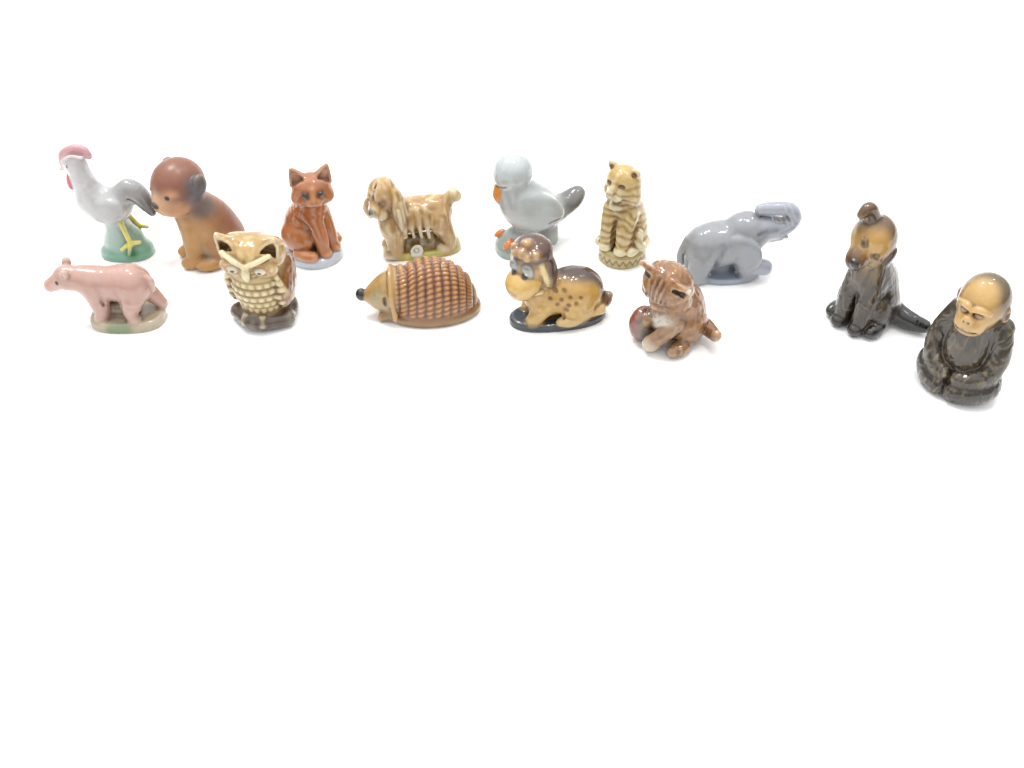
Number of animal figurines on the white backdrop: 14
